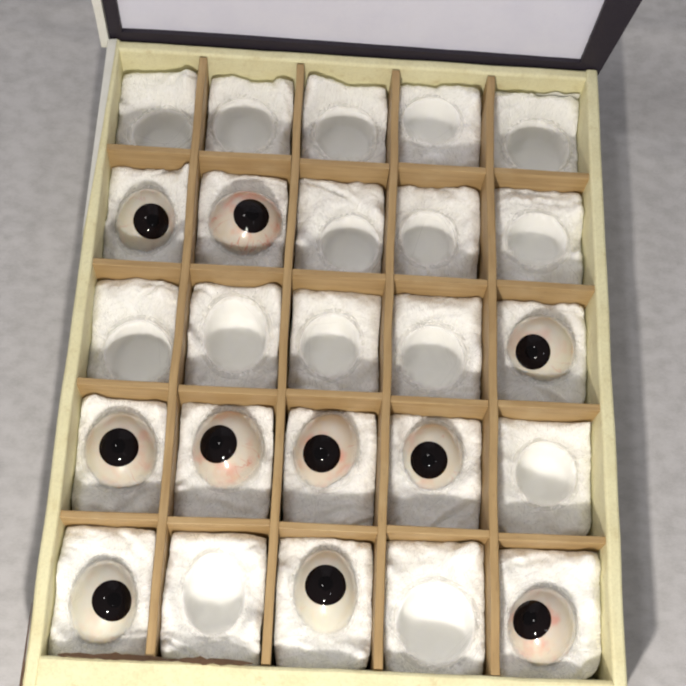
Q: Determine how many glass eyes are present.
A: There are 10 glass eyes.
